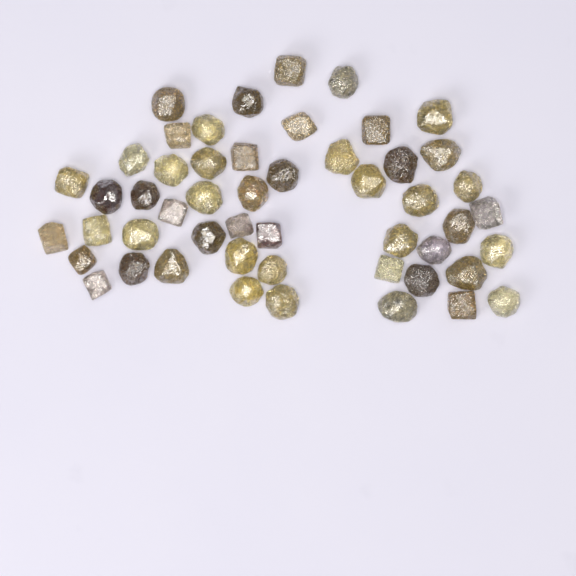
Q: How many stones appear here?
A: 51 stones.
